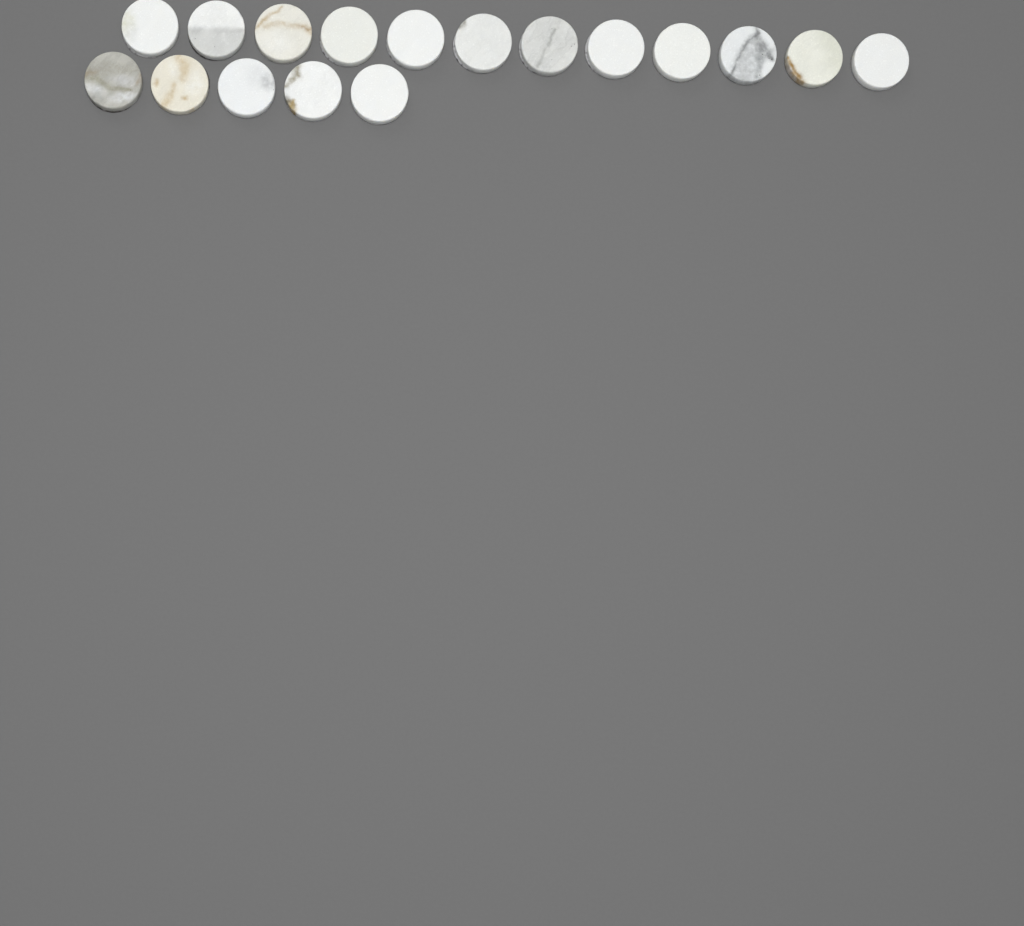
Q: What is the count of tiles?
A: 17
